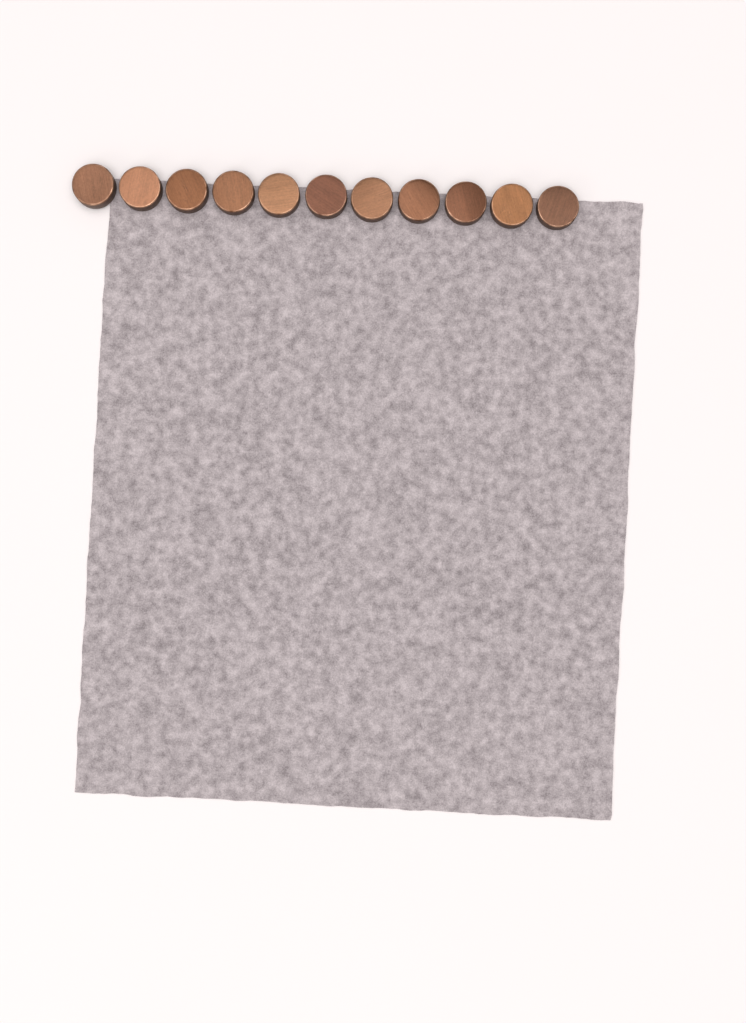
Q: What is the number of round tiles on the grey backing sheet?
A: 11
